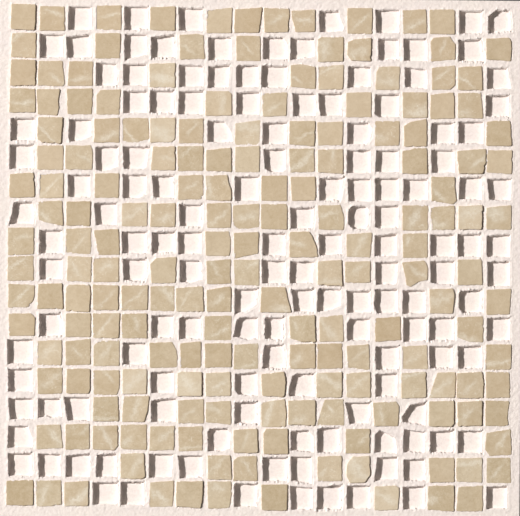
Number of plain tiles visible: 53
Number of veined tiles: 129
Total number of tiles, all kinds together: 182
